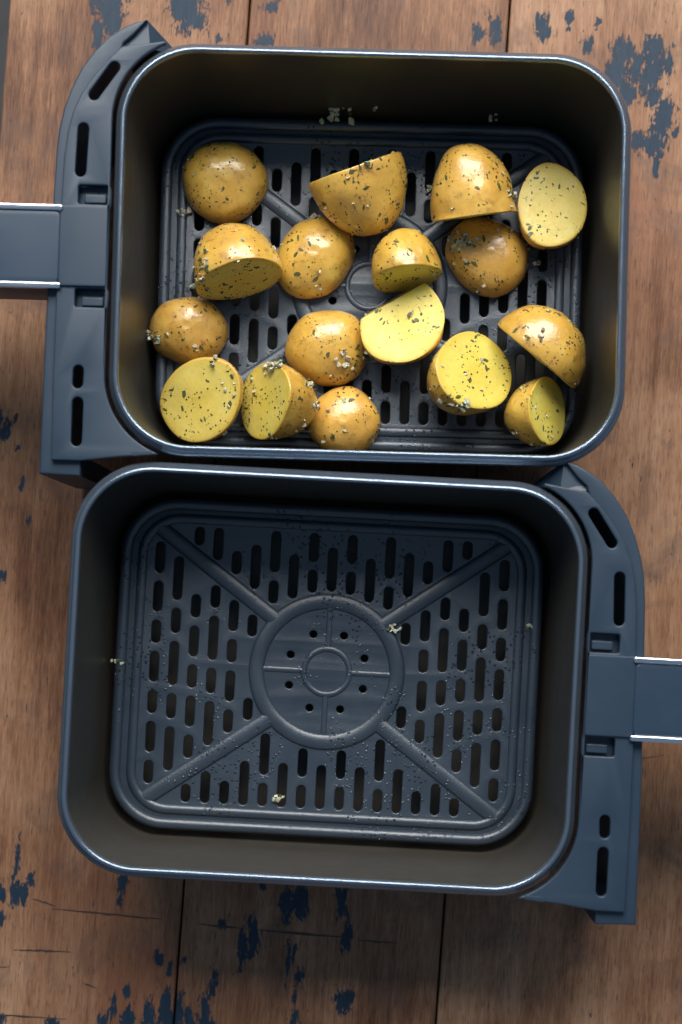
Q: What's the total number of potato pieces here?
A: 17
